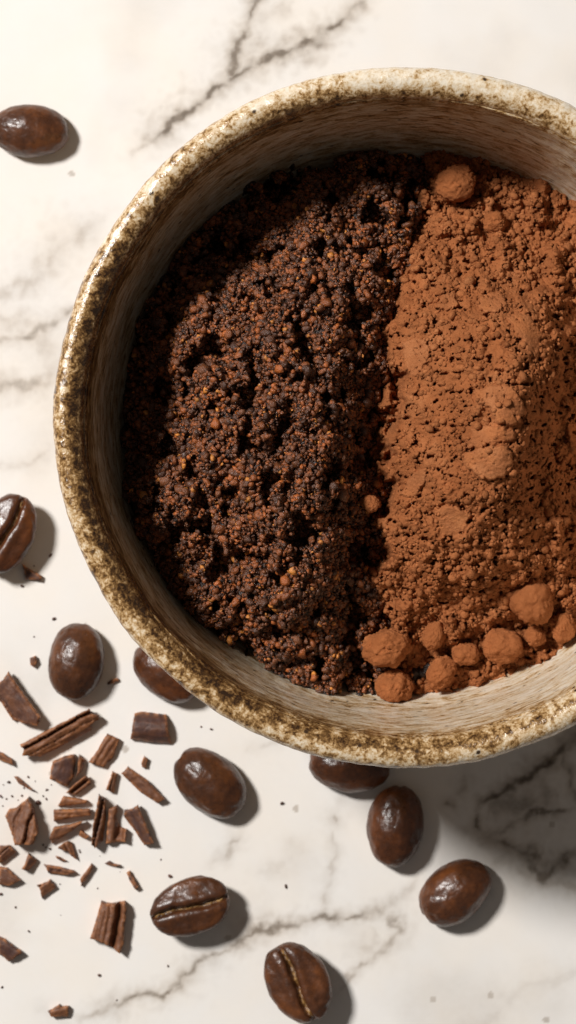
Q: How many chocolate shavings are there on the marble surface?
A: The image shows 36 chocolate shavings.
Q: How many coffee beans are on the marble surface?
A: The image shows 10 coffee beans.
